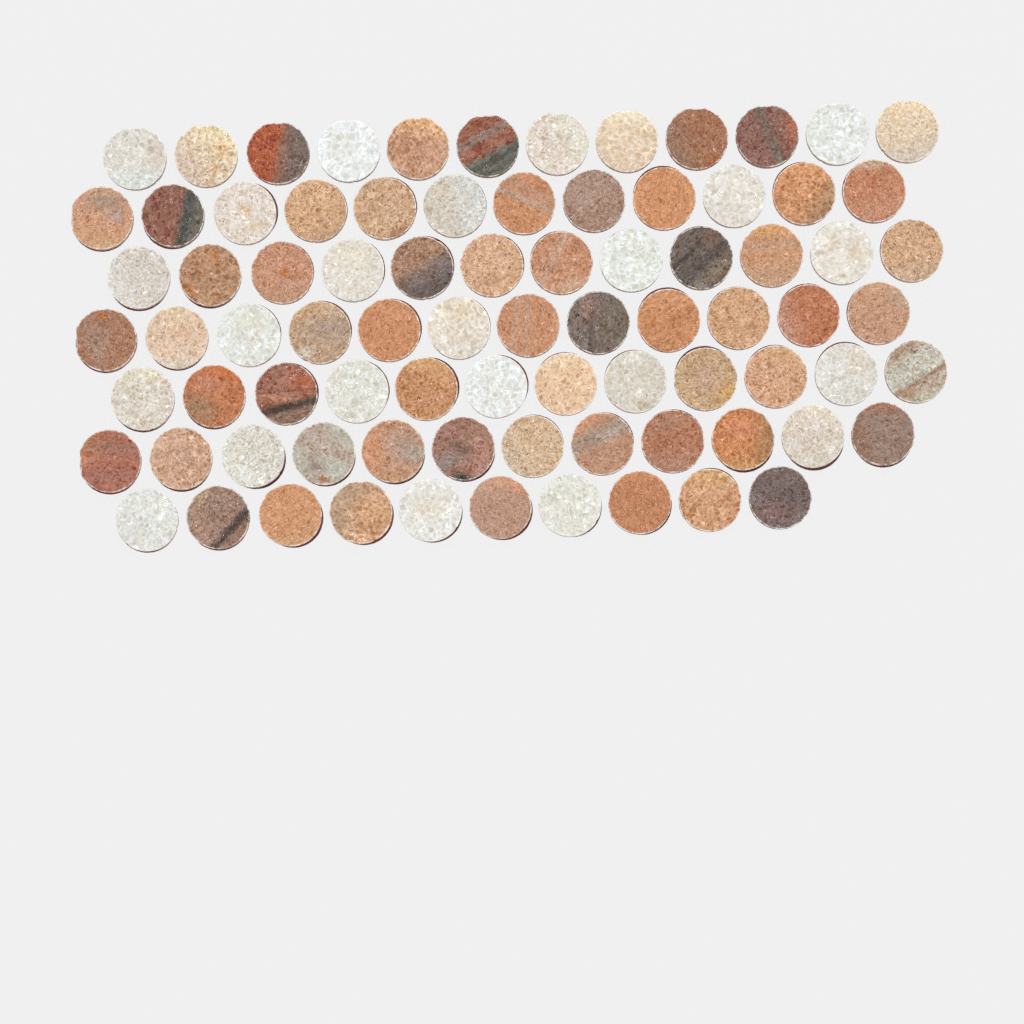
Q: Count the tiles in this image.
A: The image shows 82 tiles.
